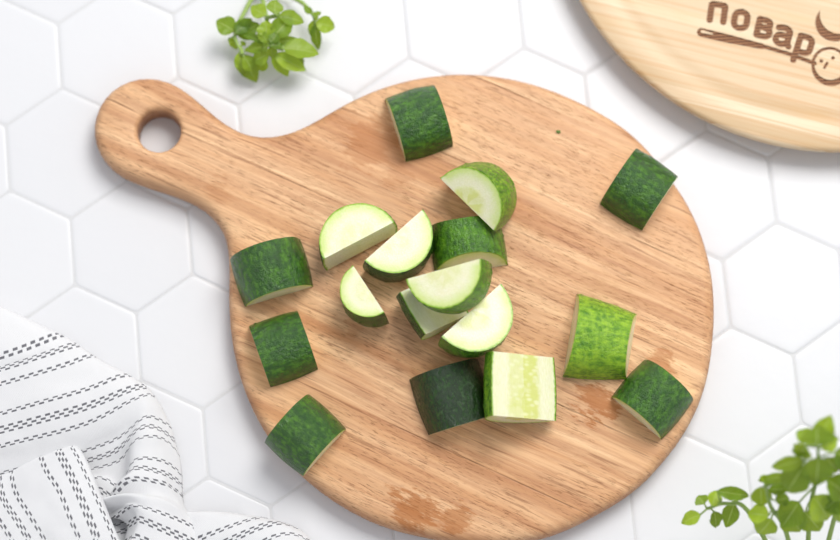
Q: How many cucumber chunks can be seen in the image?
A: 17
